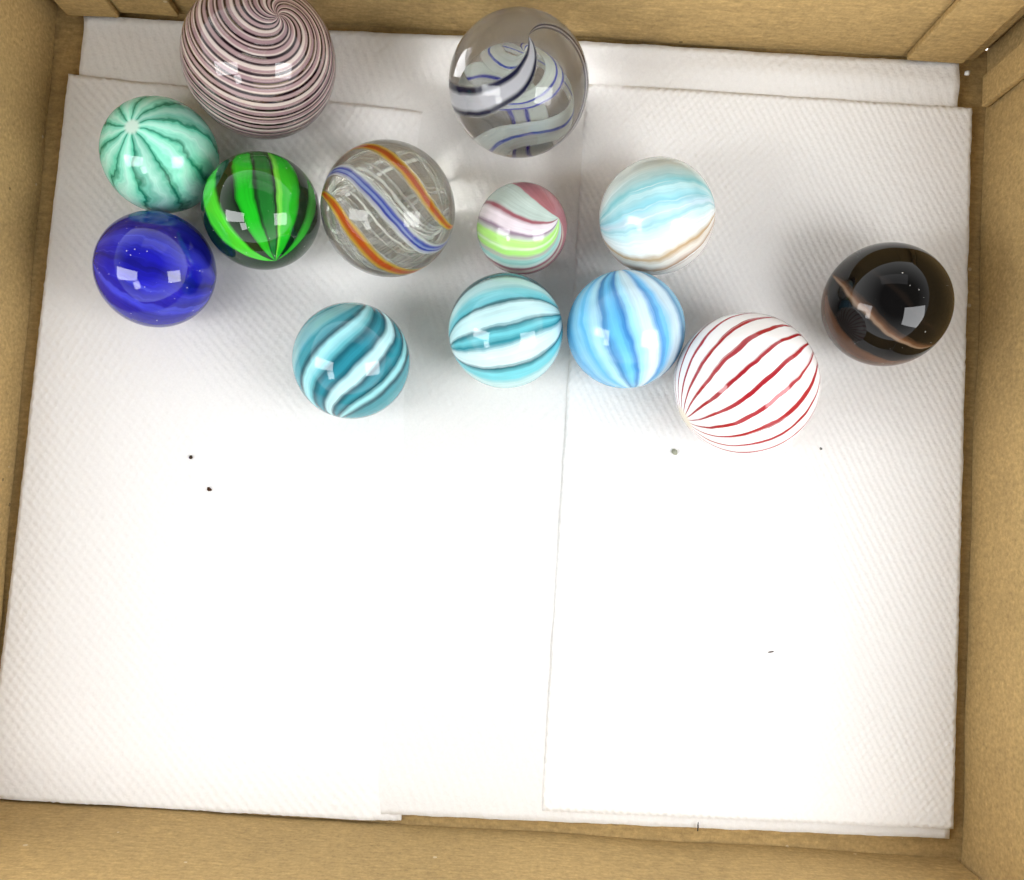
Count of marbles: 13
